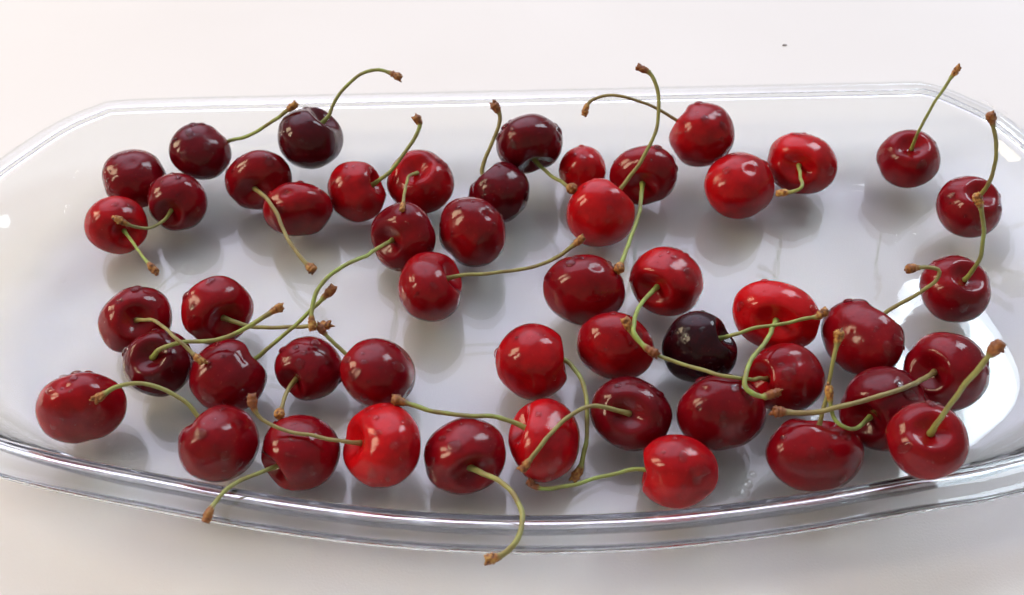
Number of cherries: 50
